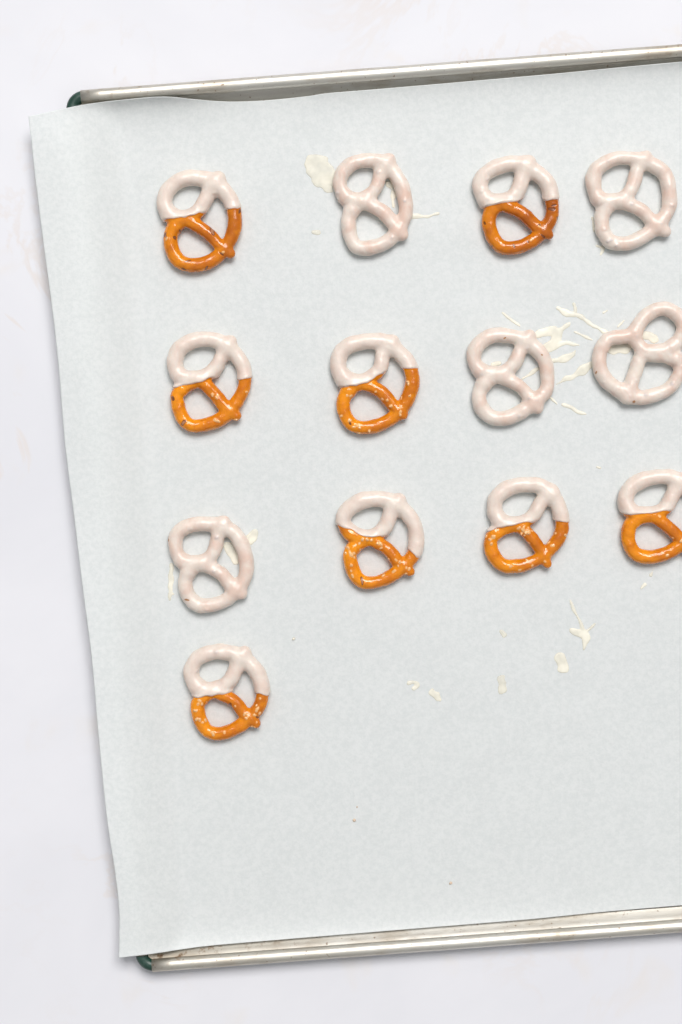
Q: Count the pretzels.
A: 13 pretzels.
